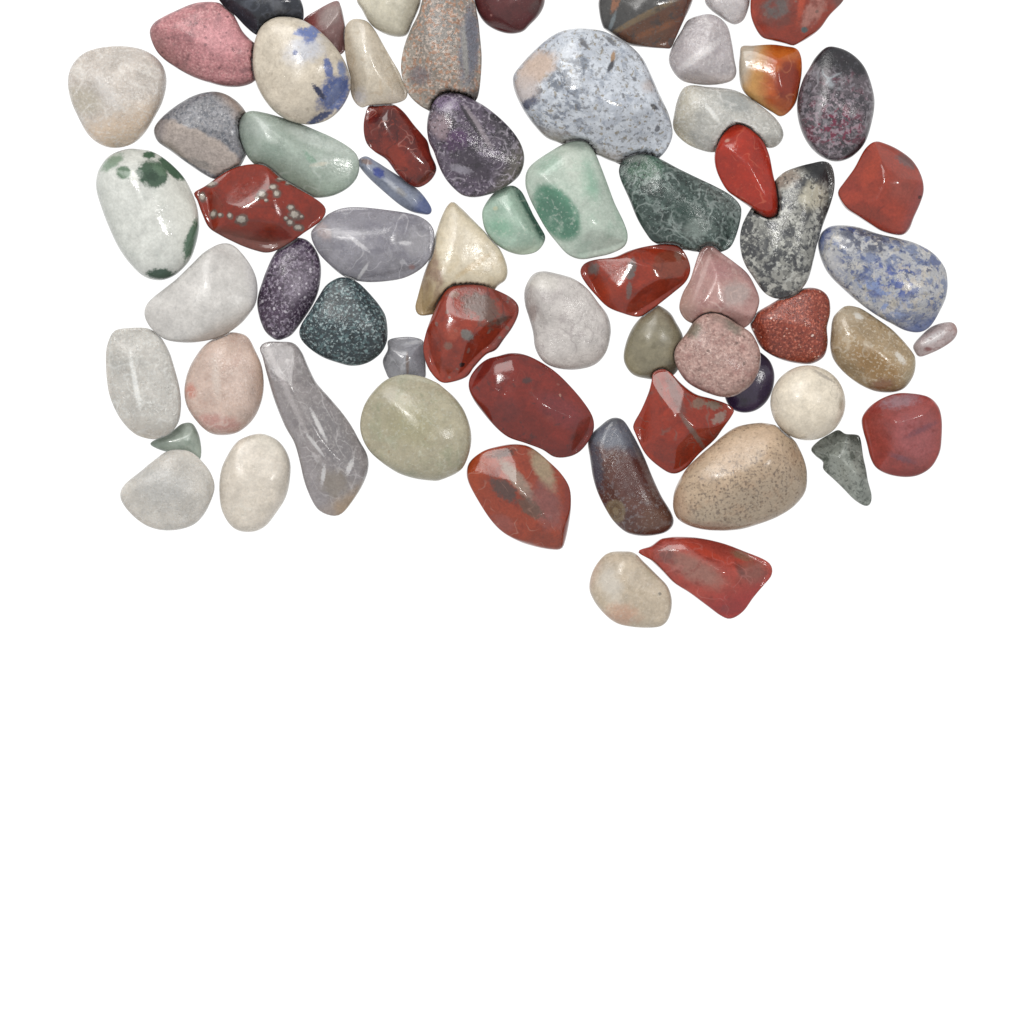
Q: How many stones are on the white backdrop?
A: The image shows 64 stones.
